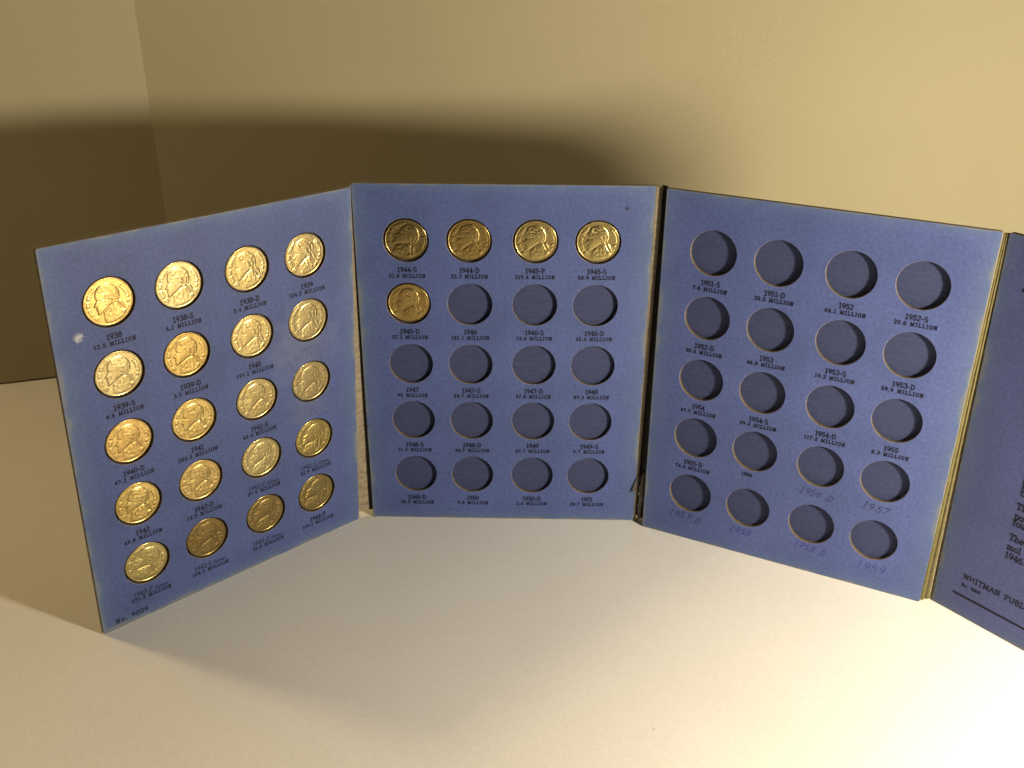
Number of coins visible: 25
